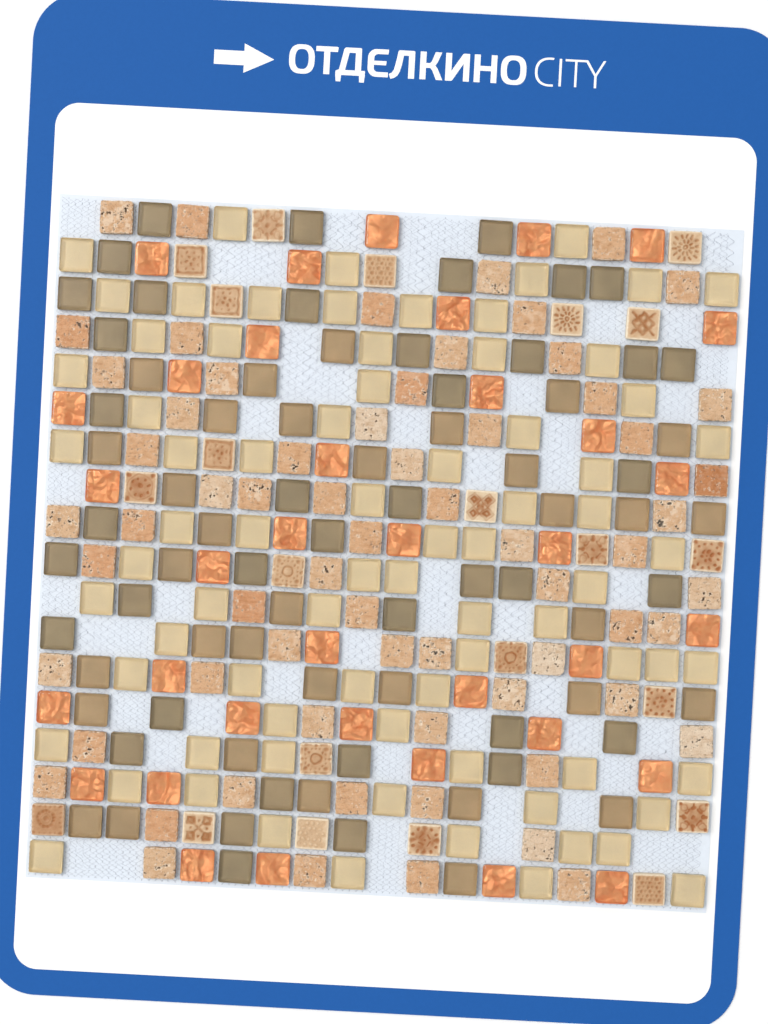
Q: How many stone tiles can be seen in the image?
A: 87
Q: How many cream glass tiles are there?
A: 77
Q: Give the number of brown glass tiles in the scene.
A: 74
